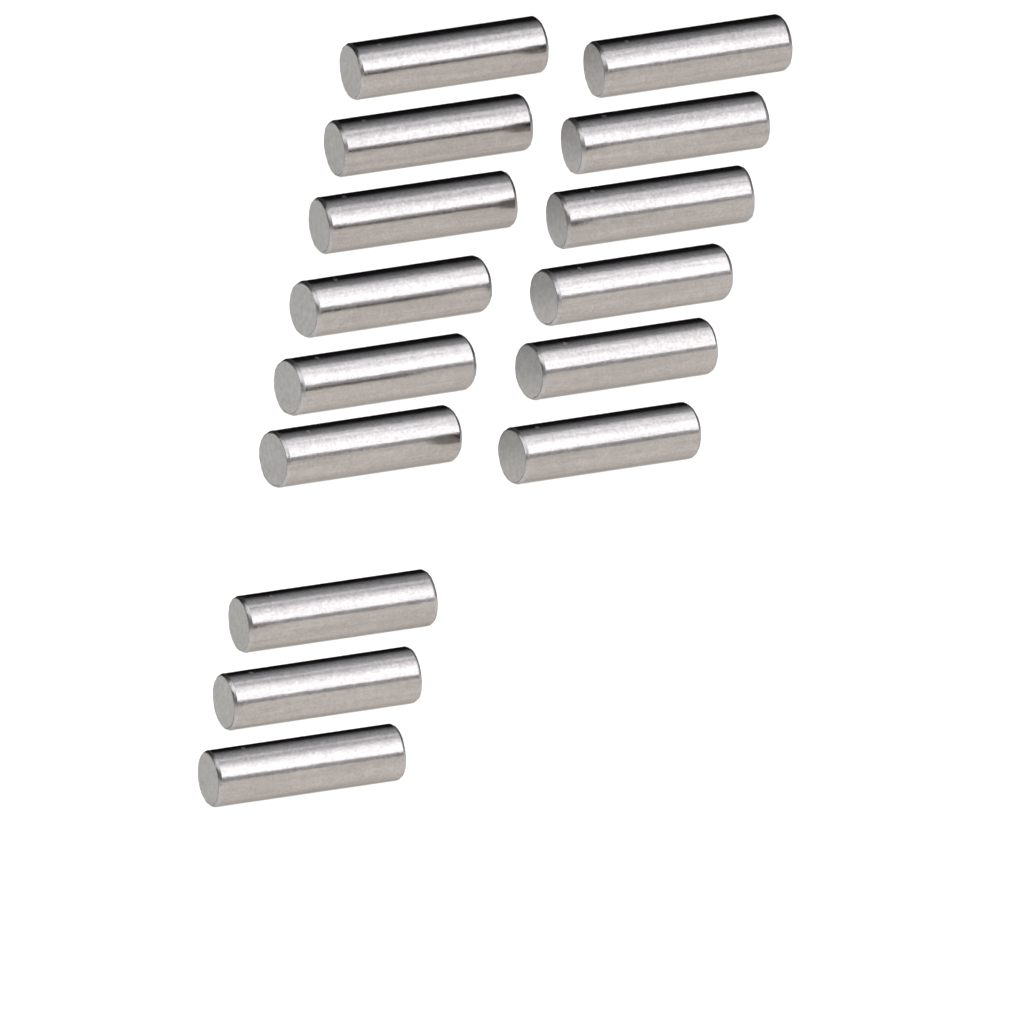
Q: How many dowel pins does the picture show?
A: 15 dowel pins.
